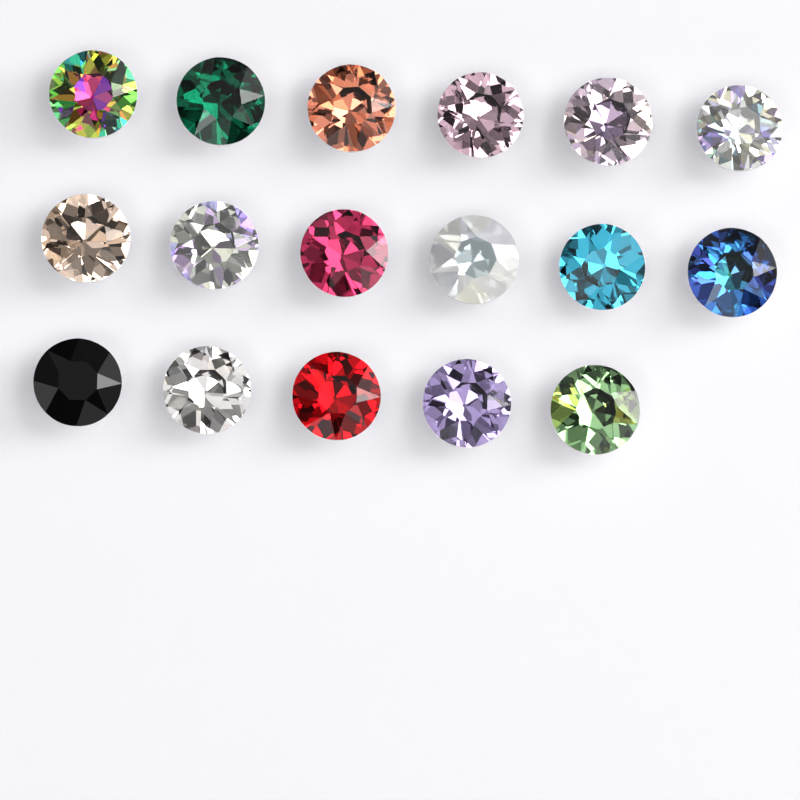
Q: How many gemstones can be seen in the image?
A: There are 17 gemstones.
